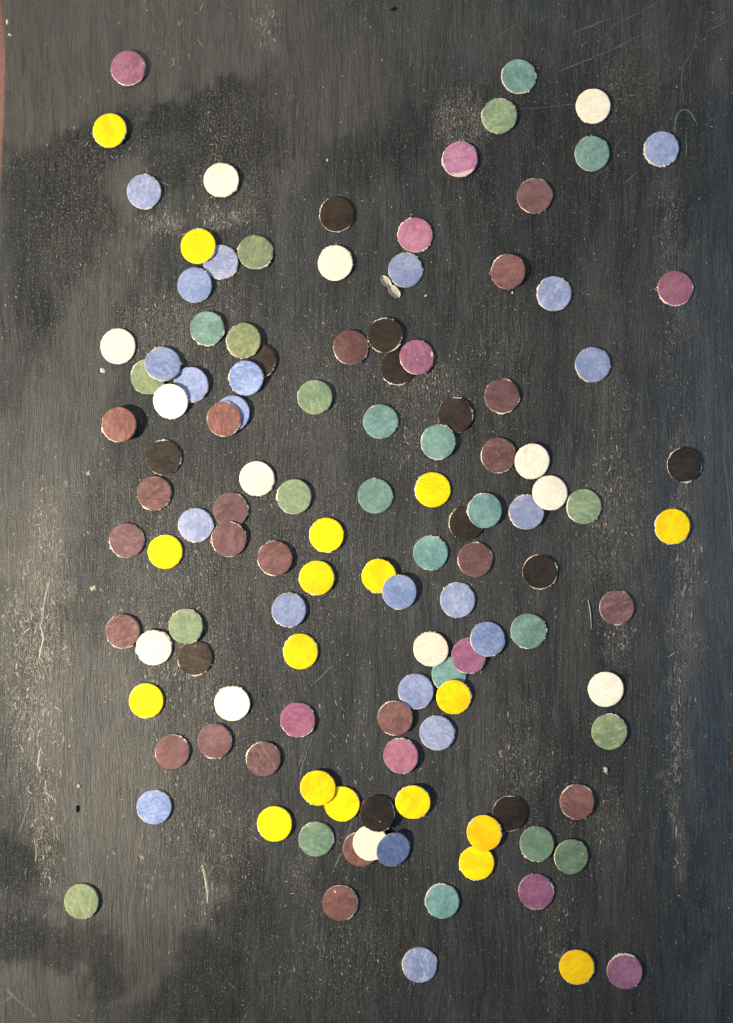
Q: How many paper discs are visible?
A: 121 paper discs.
